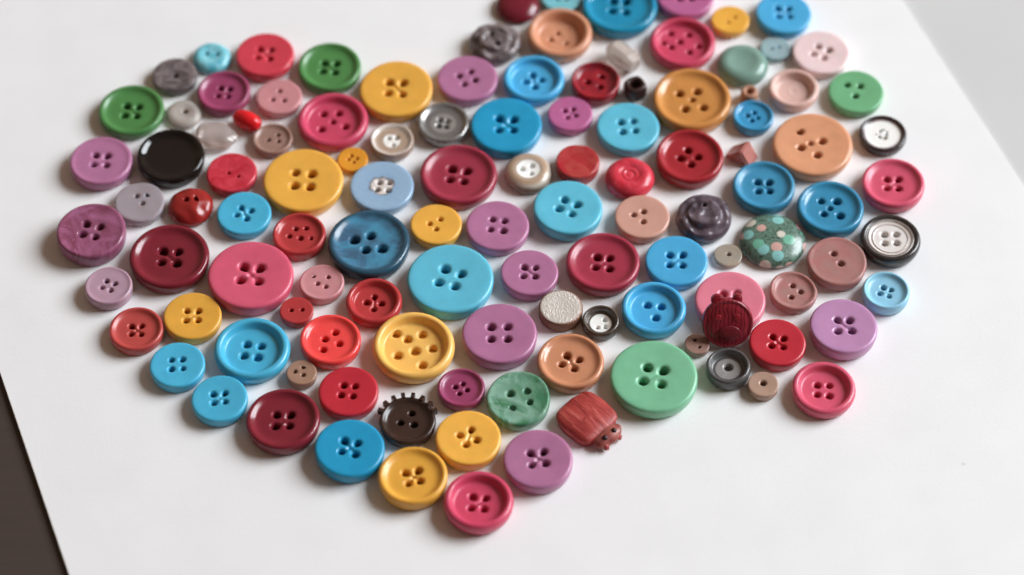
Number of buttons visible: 109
